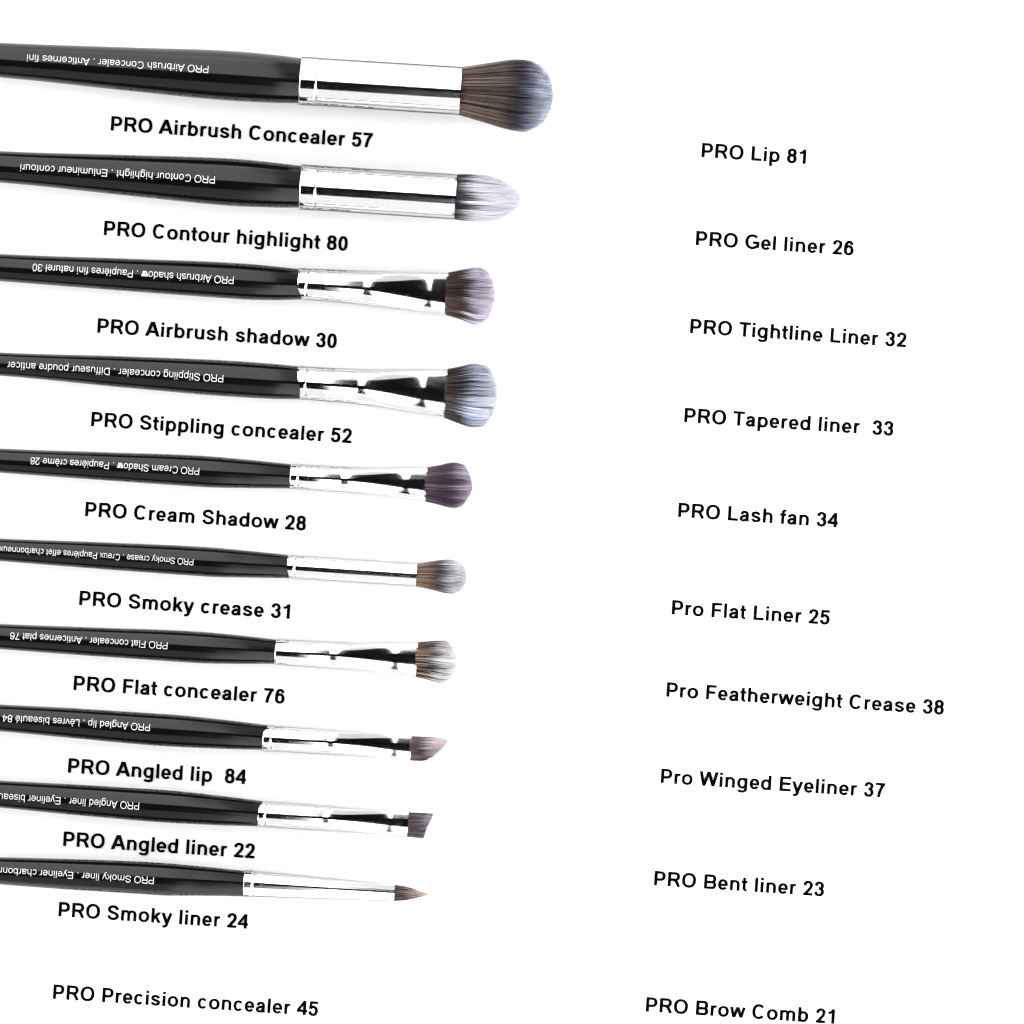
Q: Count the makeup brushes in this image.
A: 10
